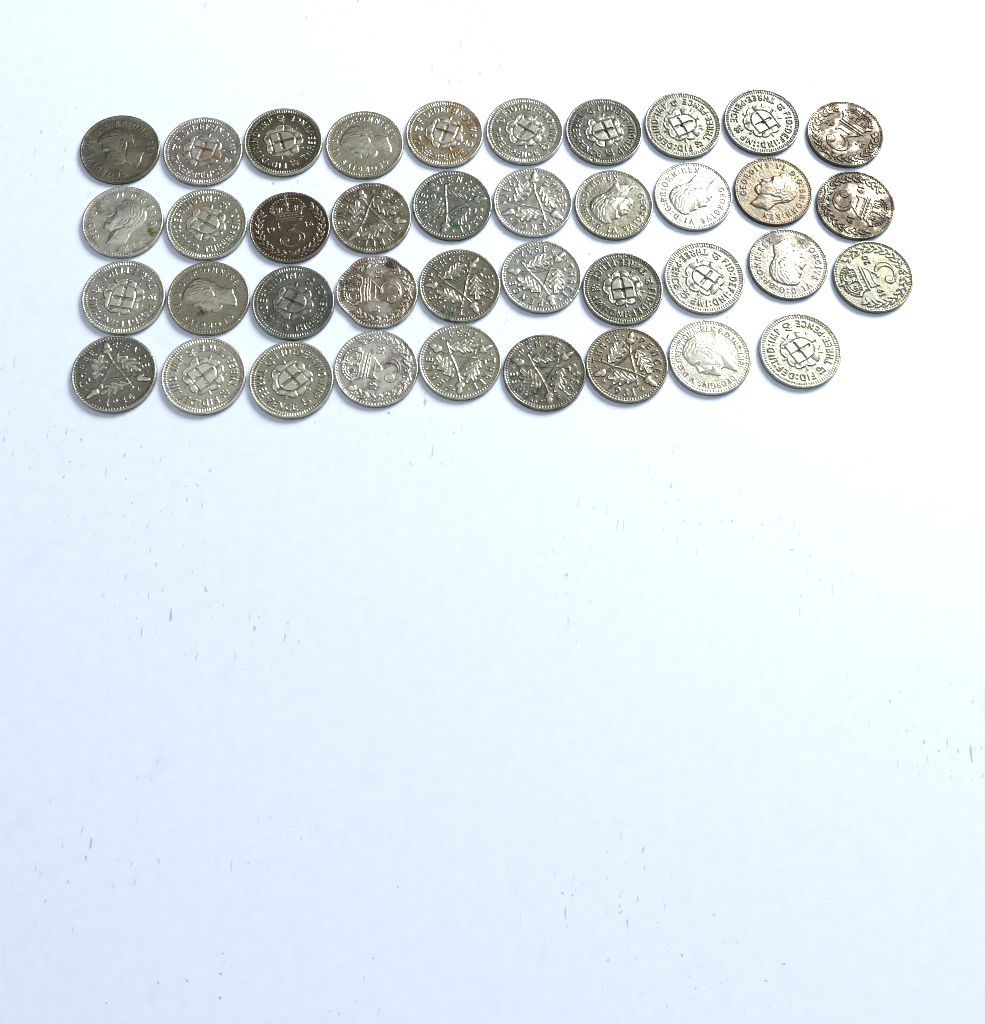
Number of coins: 39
